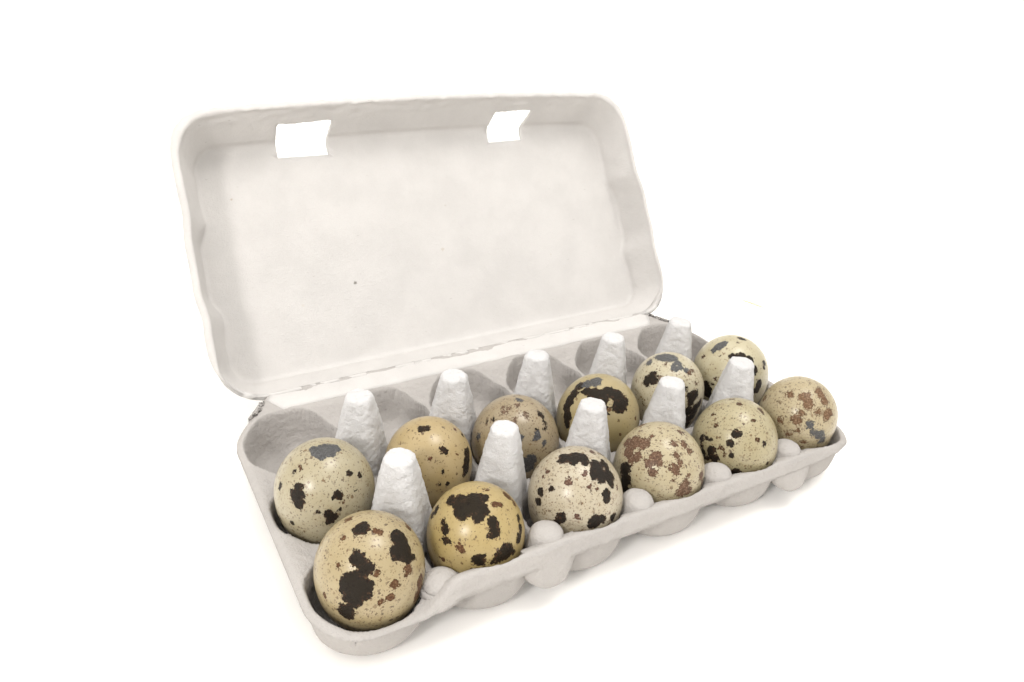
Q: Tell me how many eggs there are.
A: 12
